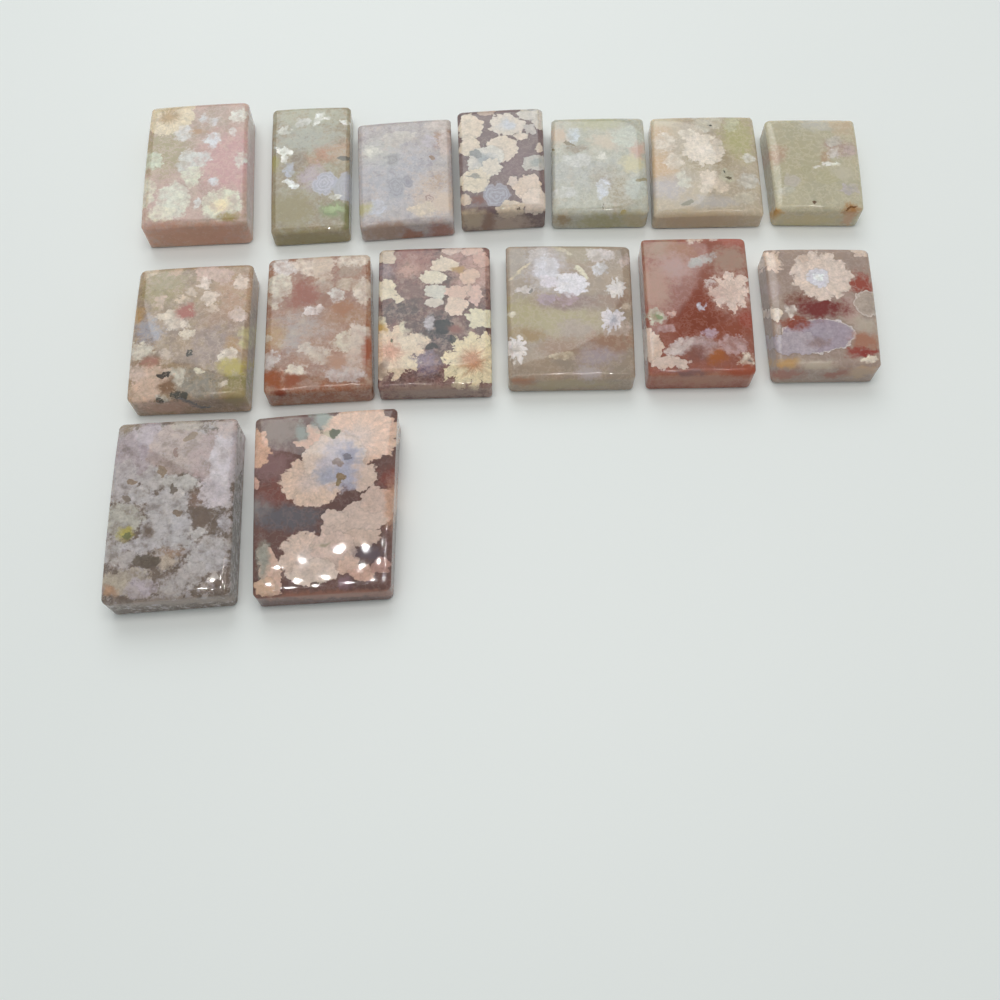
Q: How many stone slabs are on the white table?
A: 15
